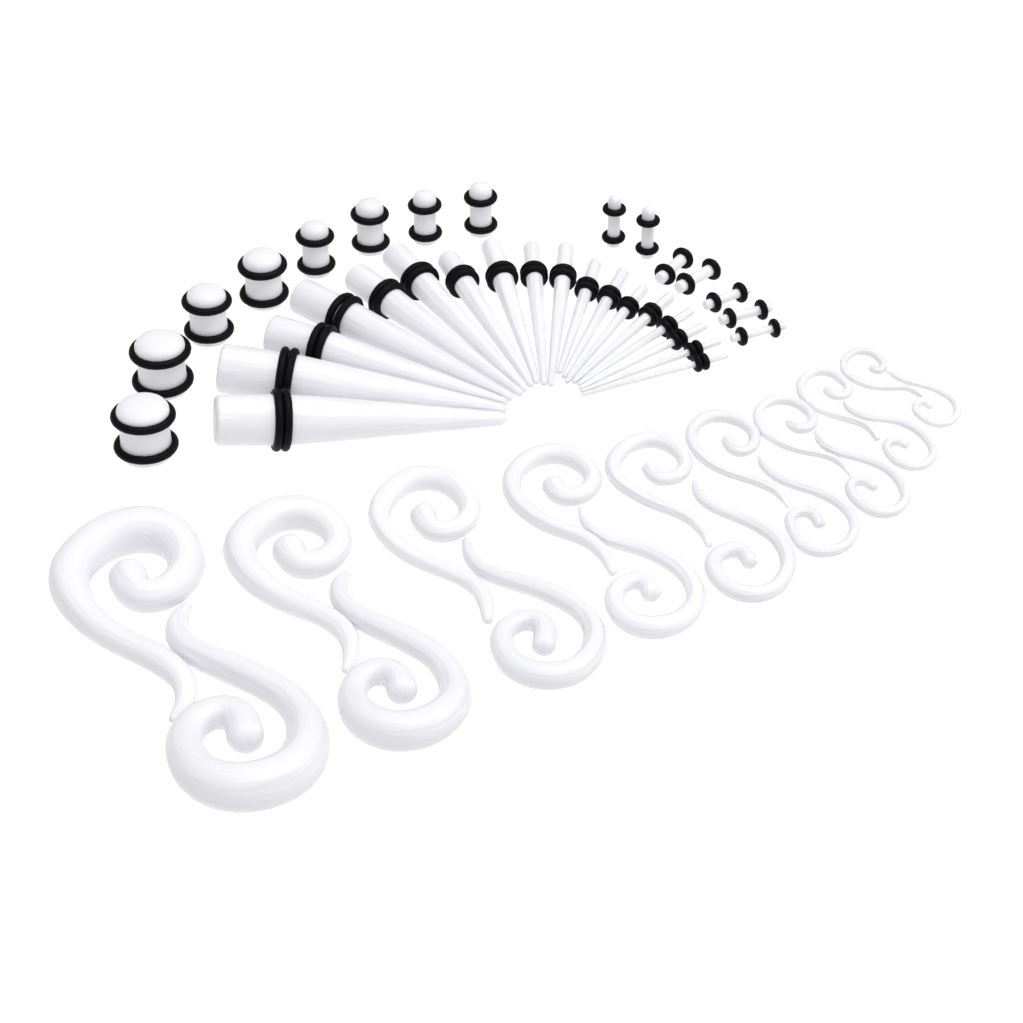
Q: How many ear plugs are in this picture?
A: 15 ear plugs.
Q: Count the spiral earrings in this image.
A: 18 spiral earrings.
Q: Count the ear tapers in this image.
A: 18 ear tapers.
